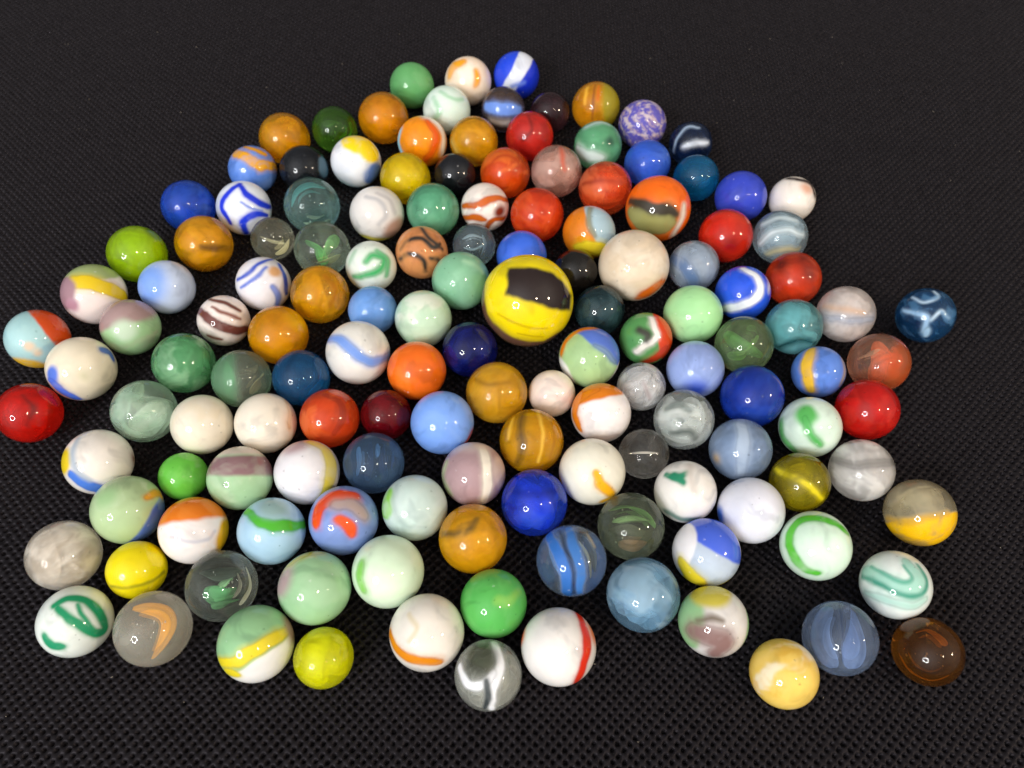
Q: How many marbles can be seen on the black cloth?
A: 142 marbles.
